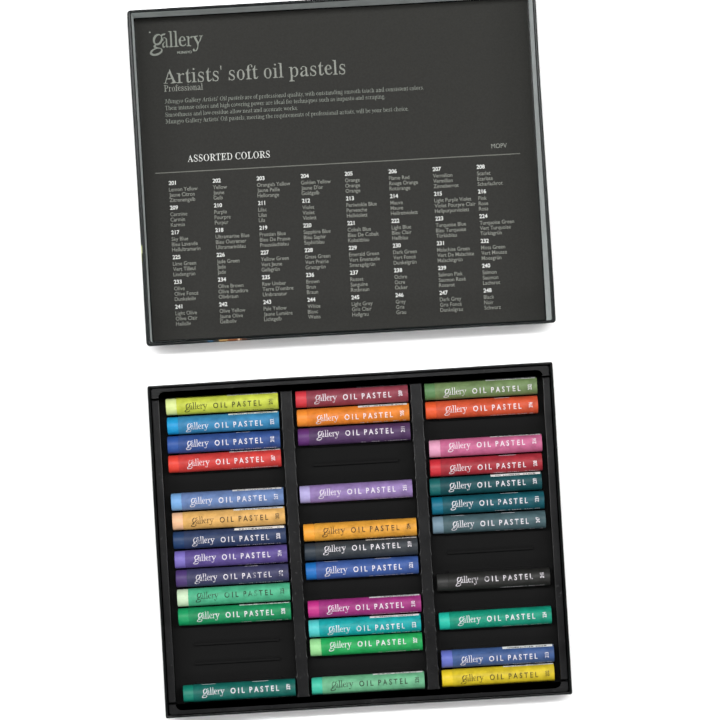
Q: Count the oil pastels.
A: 34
